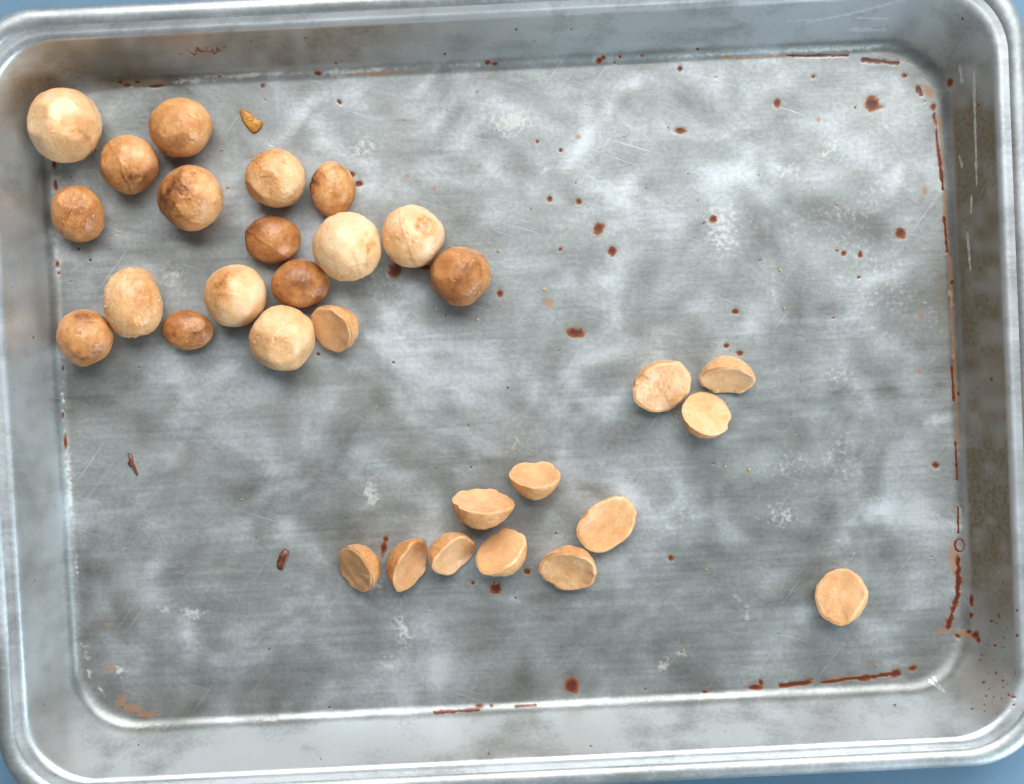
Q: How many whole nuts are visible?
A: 17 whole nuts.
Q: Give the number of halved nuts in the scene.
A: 13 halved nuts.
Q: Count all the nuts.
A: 30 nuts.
